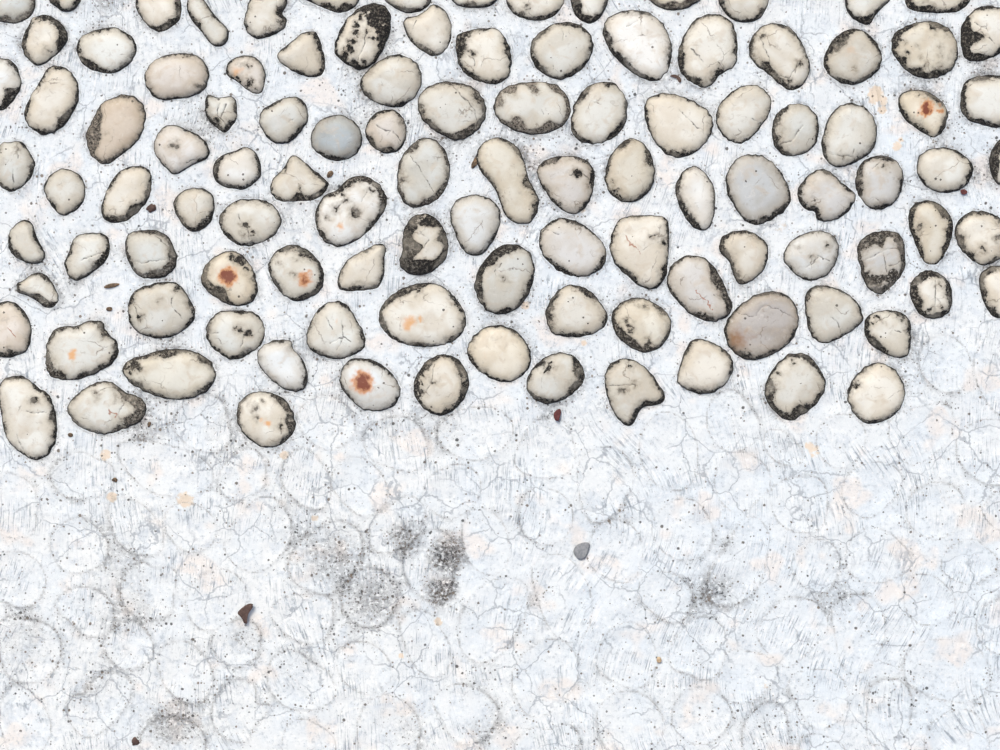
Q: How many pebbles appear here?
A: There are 109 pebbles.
